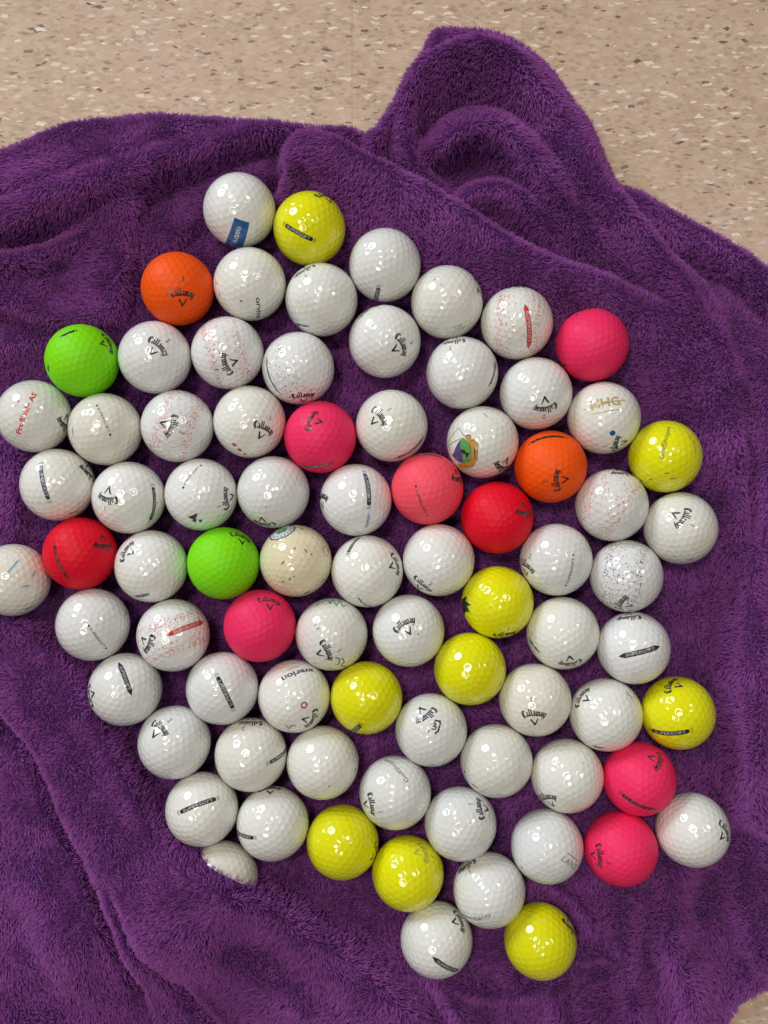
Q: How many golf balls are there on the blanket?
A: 80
